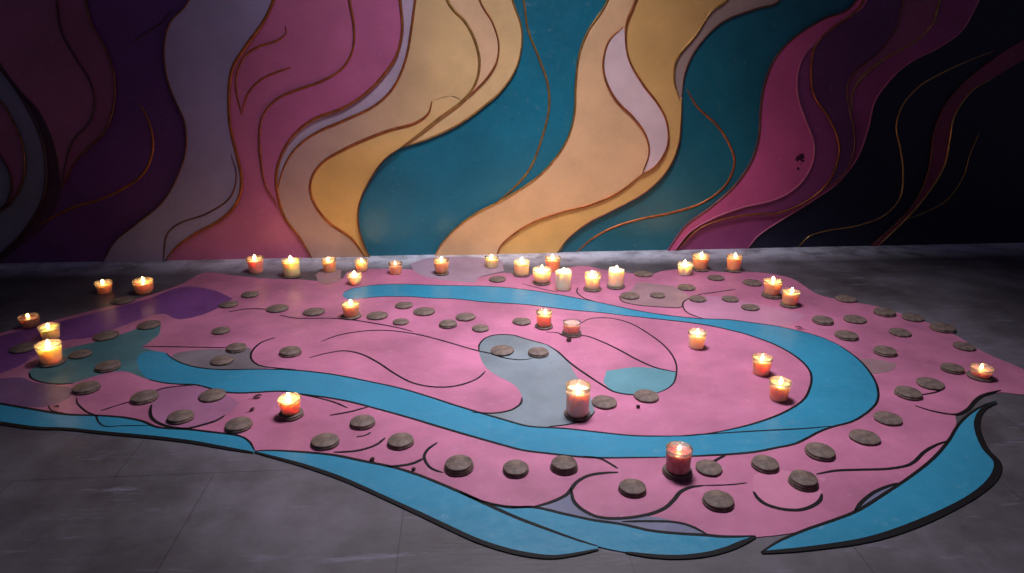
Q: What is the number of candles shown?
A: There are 34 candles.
